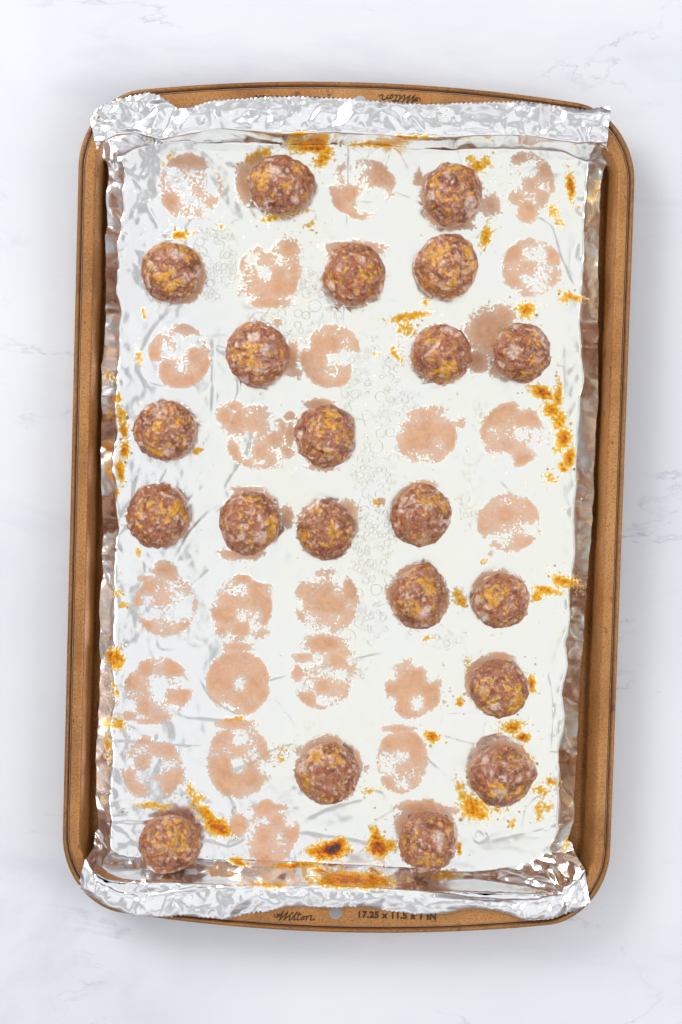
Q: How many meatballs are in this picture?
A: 21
